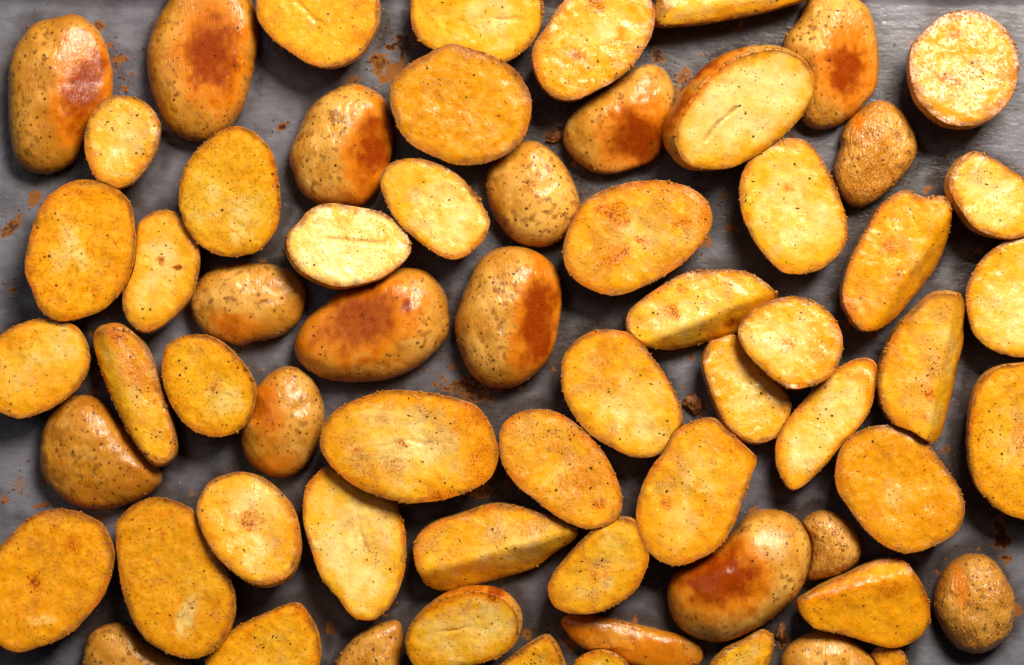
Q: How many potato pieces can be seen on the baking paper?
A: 64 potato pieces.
